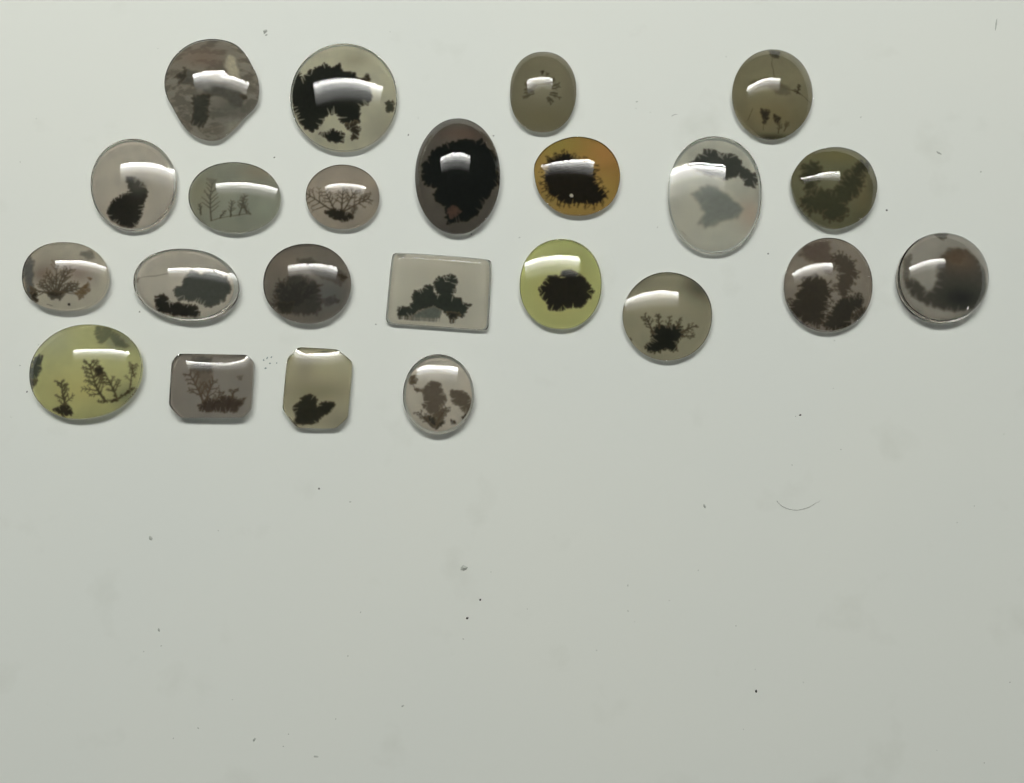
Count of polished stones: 23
